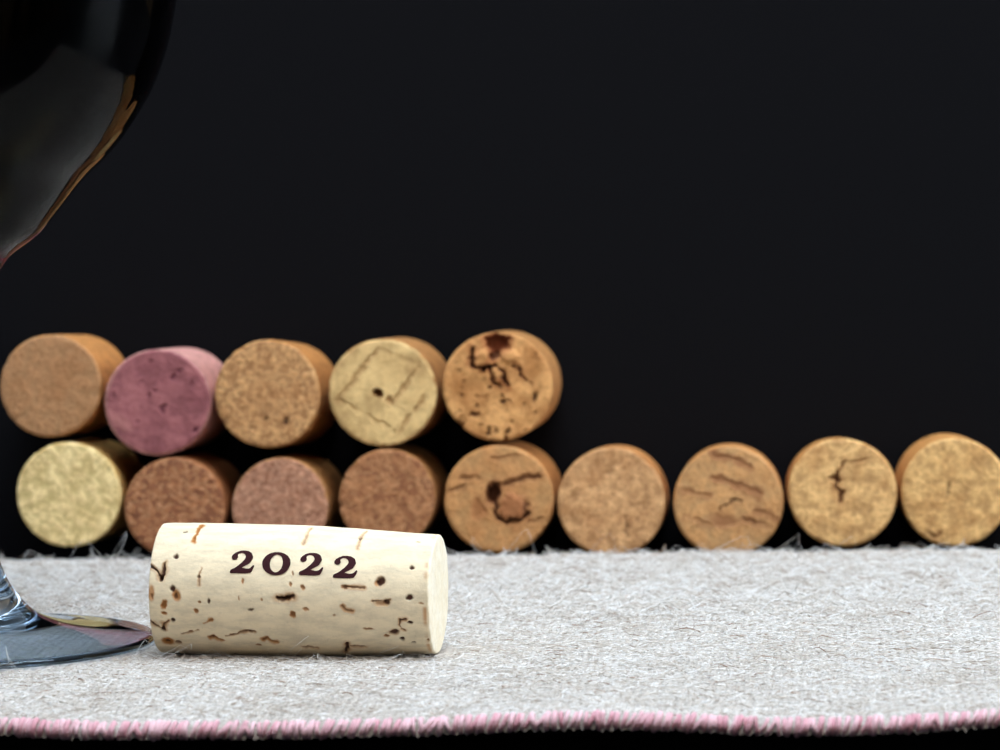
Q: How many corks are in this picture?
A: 15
